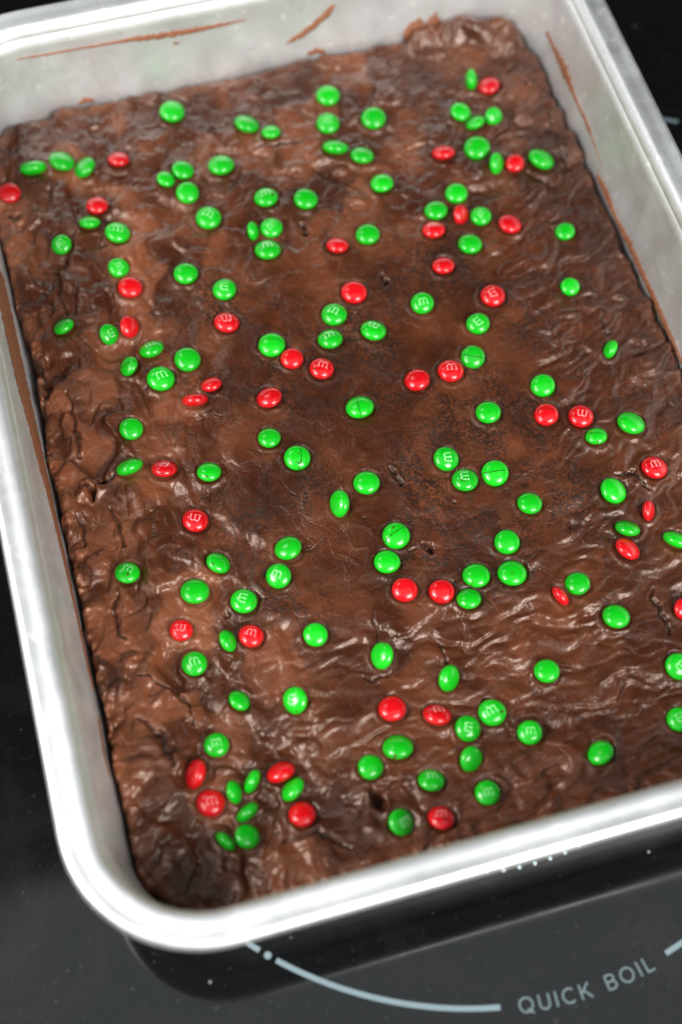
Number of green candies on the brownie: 116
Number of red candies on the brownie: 43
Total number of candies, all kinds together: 159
